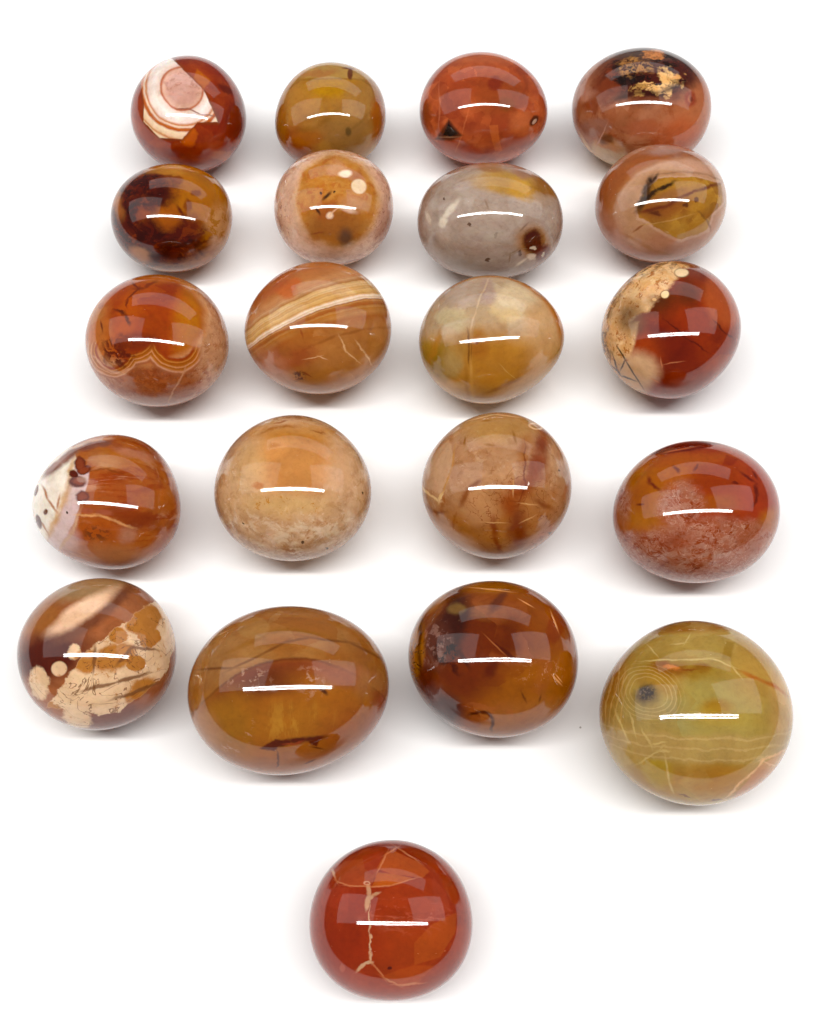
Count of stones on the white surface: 21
